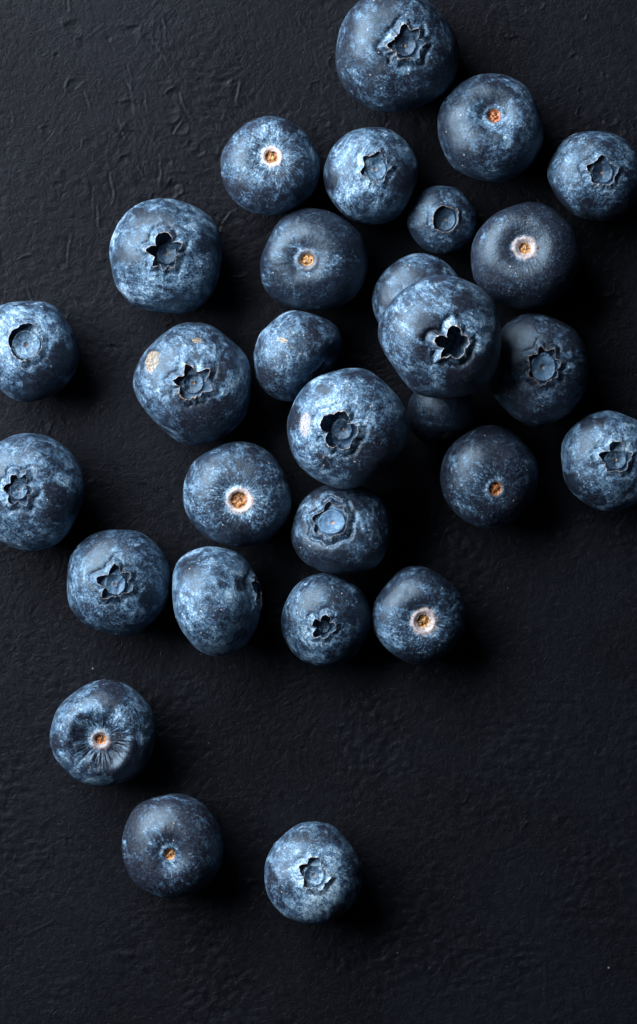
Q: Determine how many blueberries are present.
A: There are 29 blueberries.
